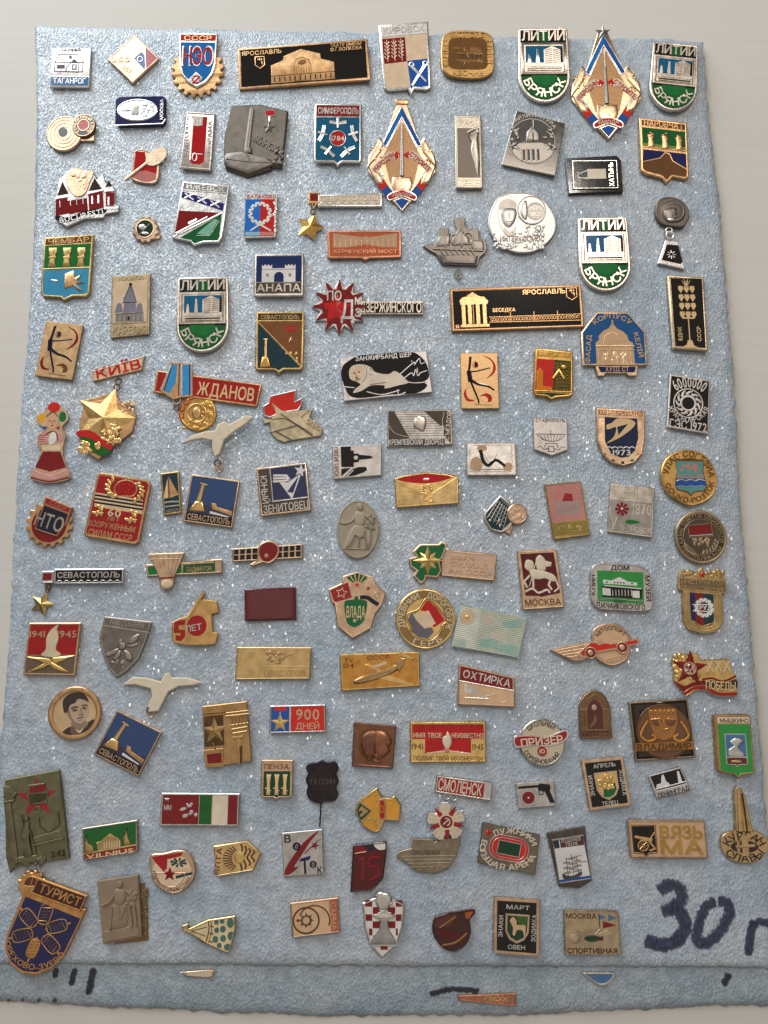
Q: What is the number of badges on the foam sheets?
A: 124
